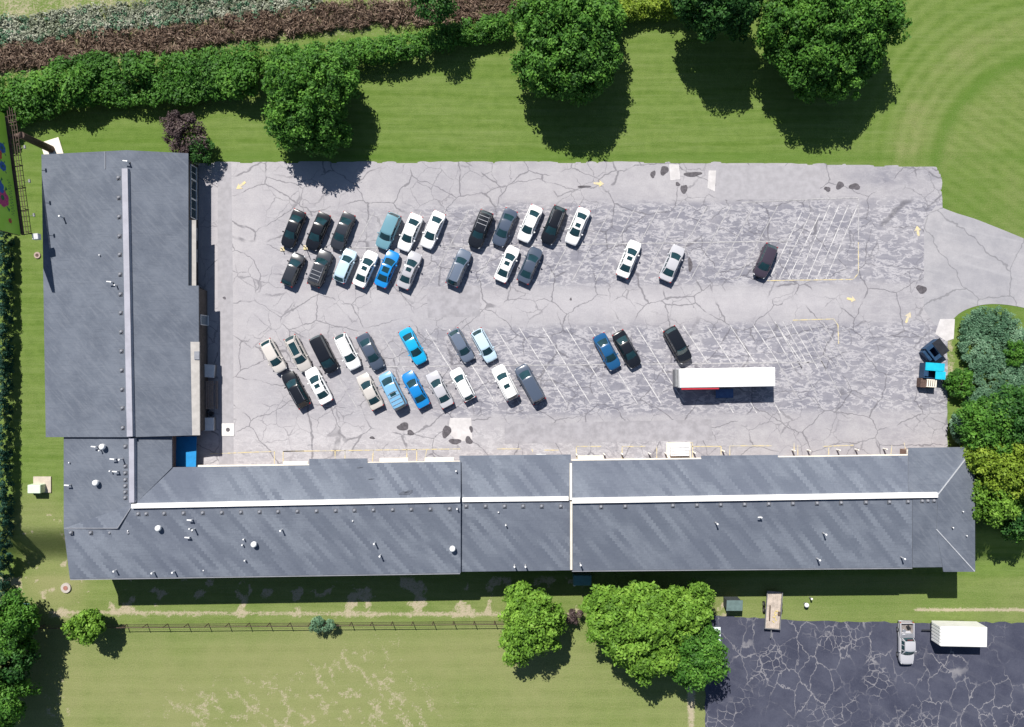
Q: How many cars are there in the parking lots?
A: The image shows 44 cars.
